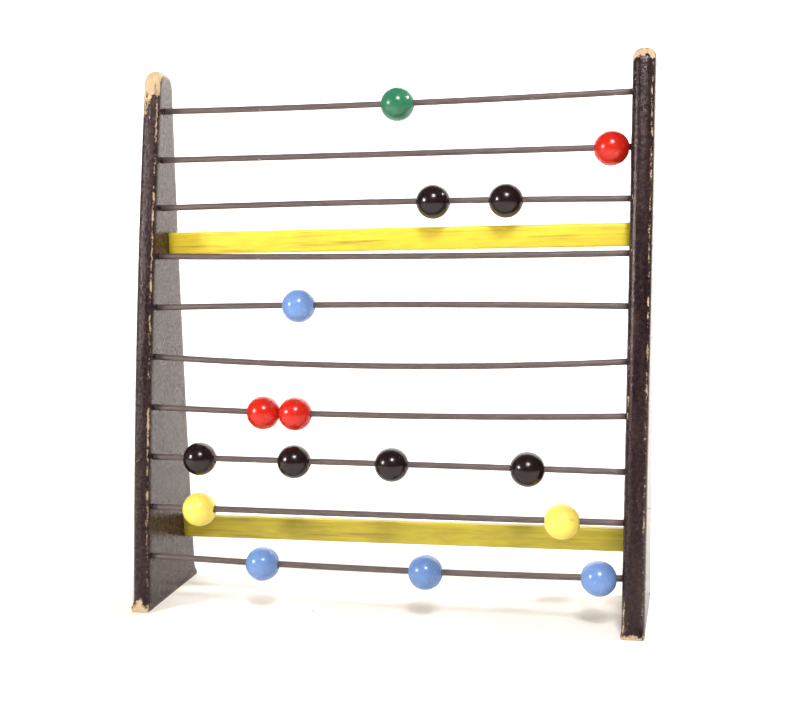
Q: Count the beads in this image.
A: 16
